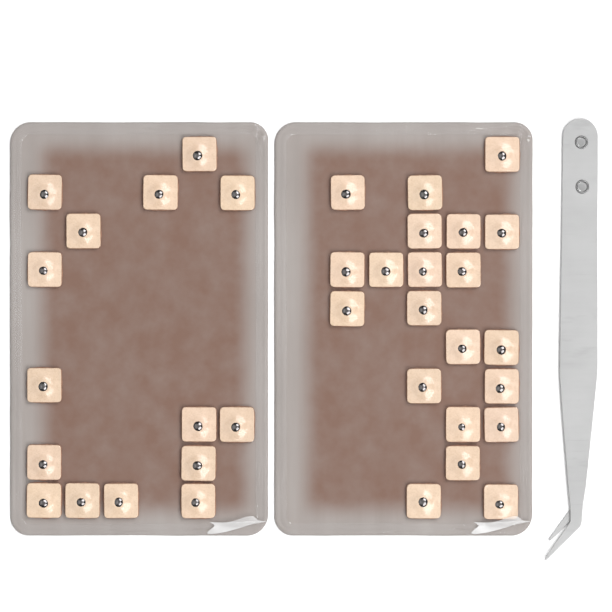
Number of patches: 36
